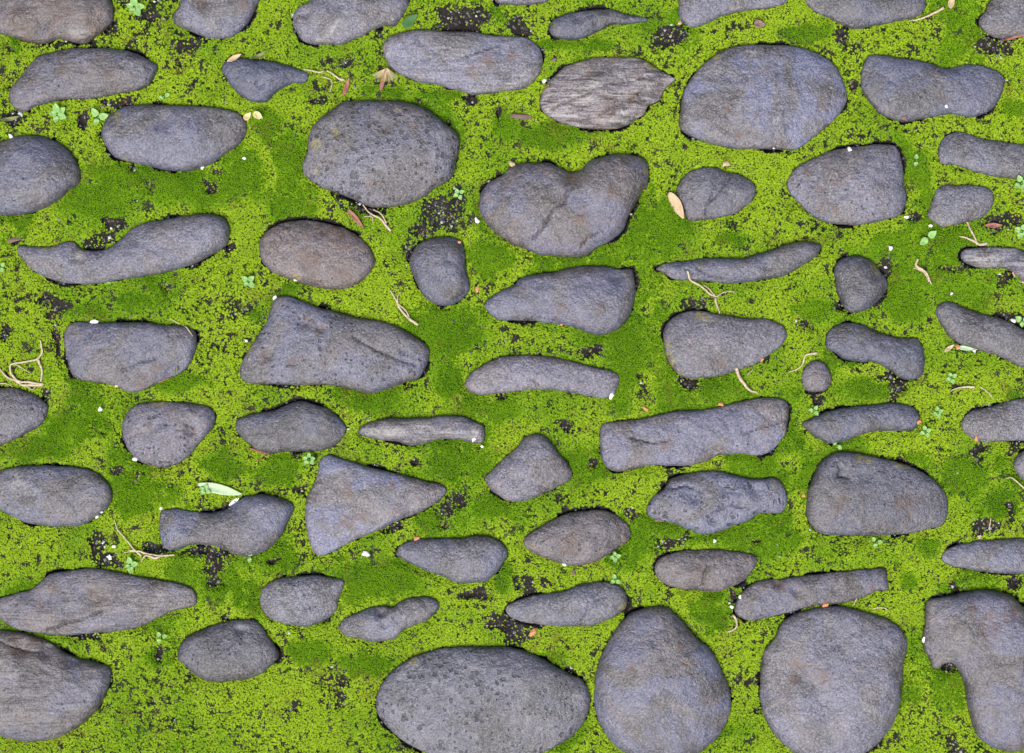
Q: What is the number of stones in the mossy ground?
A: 65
